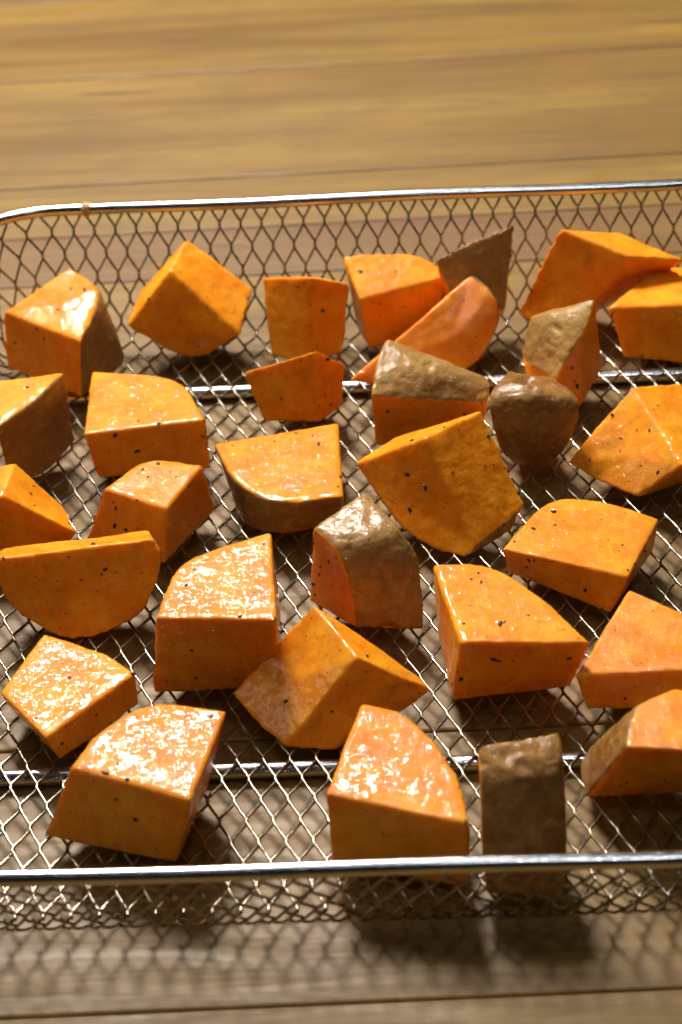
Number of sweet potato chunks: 31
